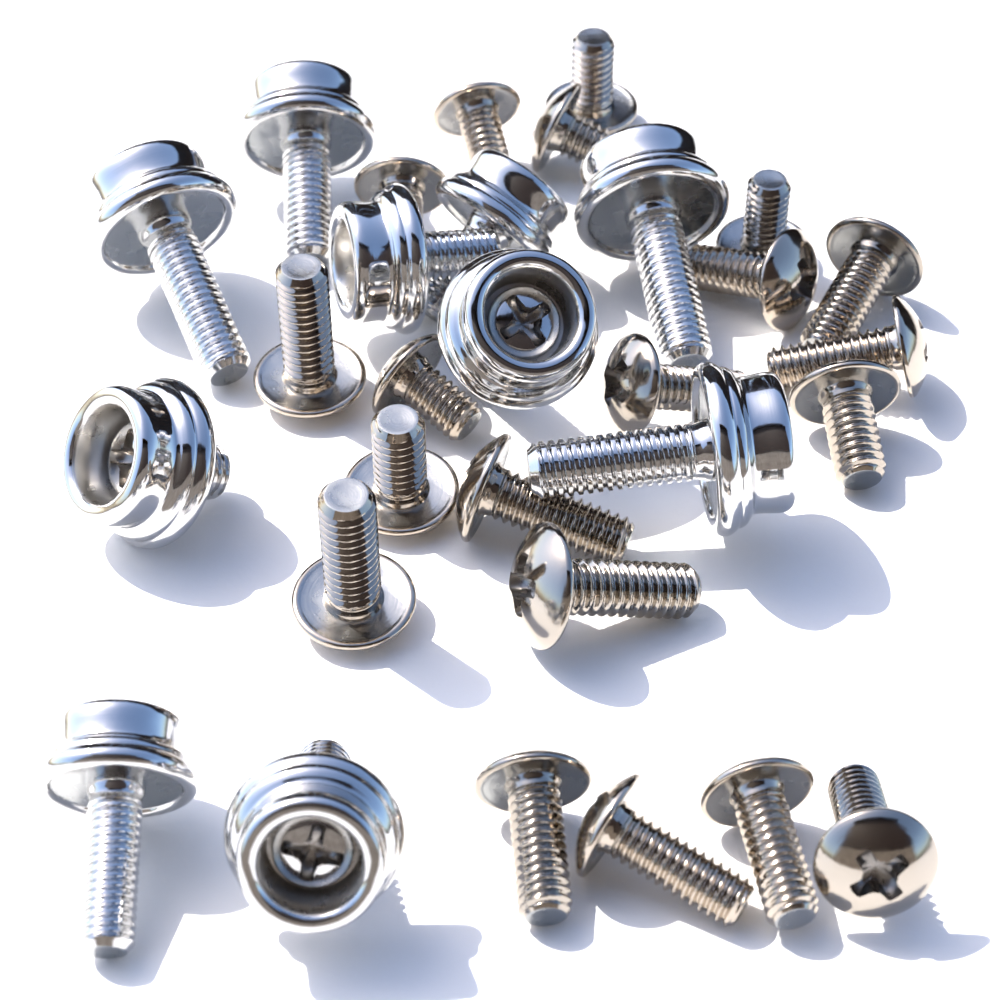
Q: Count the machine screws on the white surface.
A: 20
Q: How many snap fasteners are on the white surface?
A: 10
